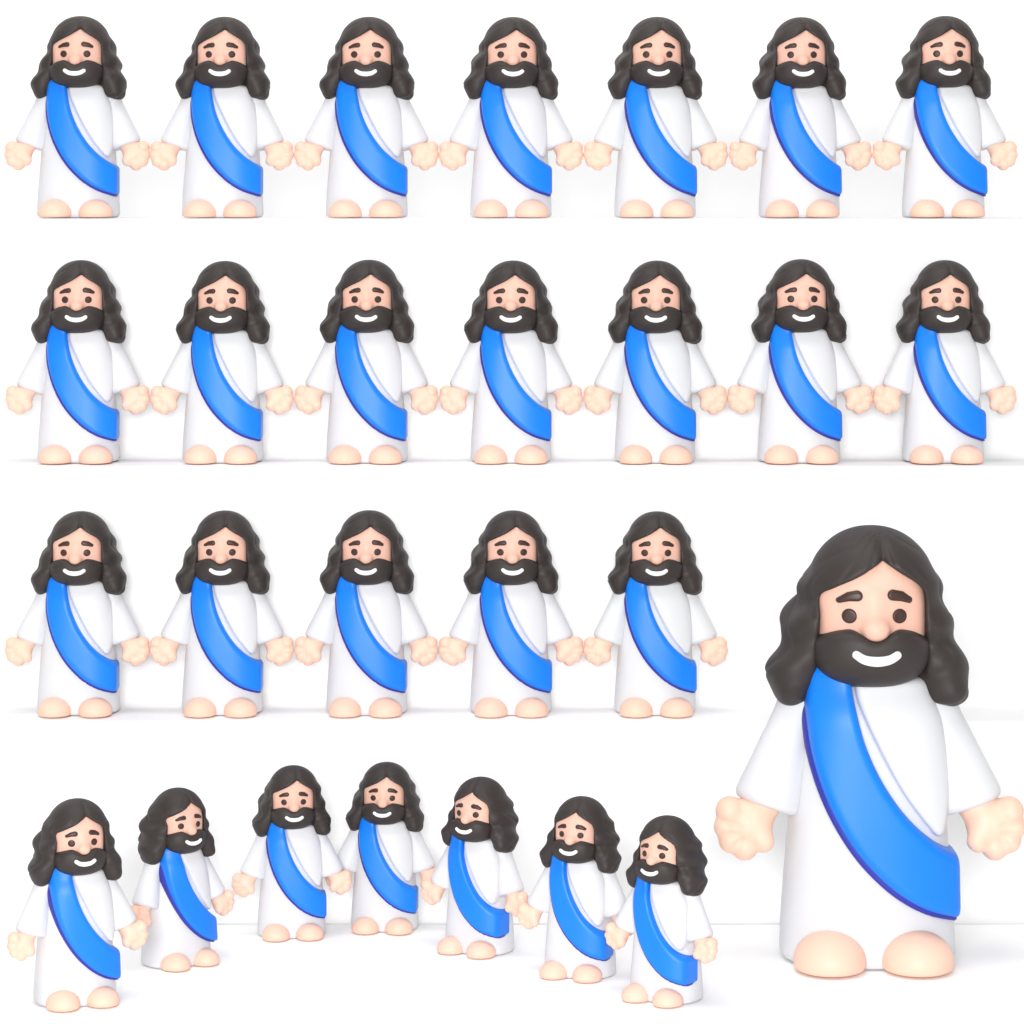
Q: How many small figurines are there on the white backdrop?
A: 26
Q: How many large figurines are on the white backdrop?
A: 1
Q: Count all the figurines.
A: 27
